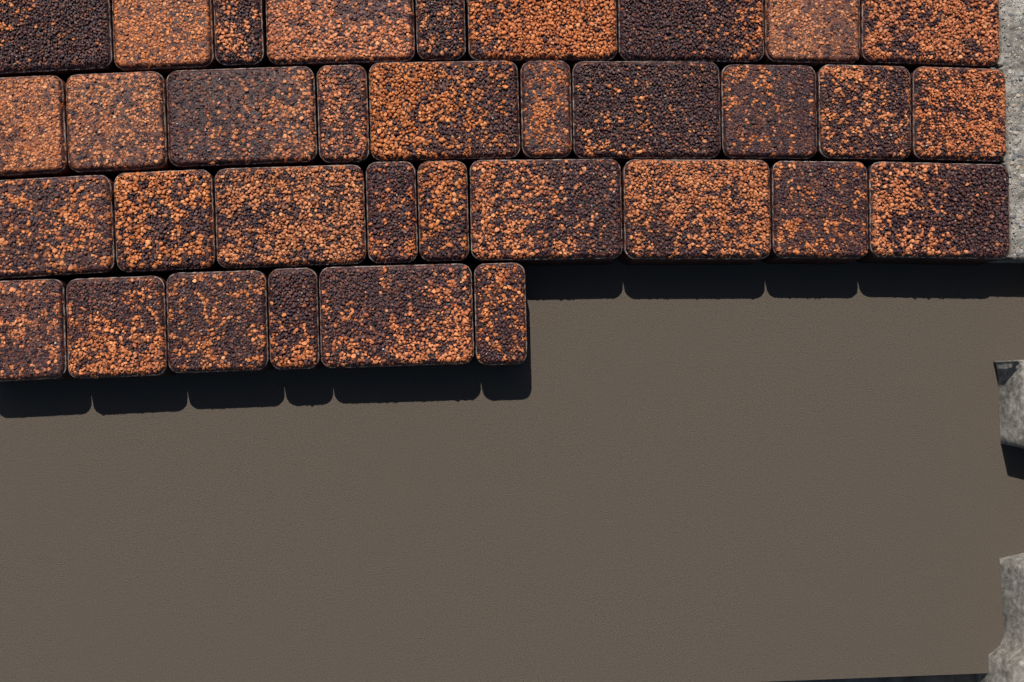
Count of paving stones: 34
